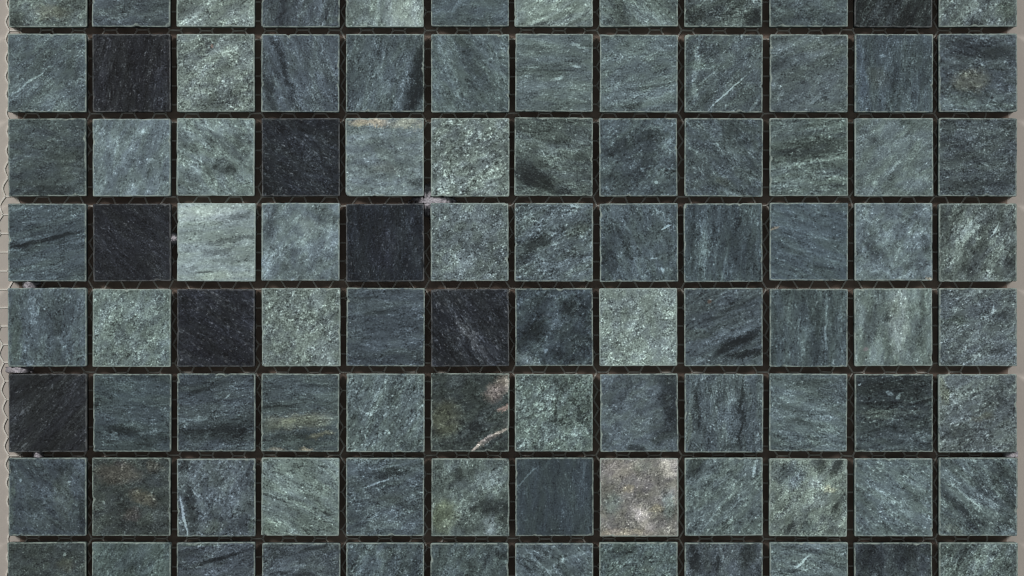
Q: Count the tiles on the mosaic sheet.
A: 96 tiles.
